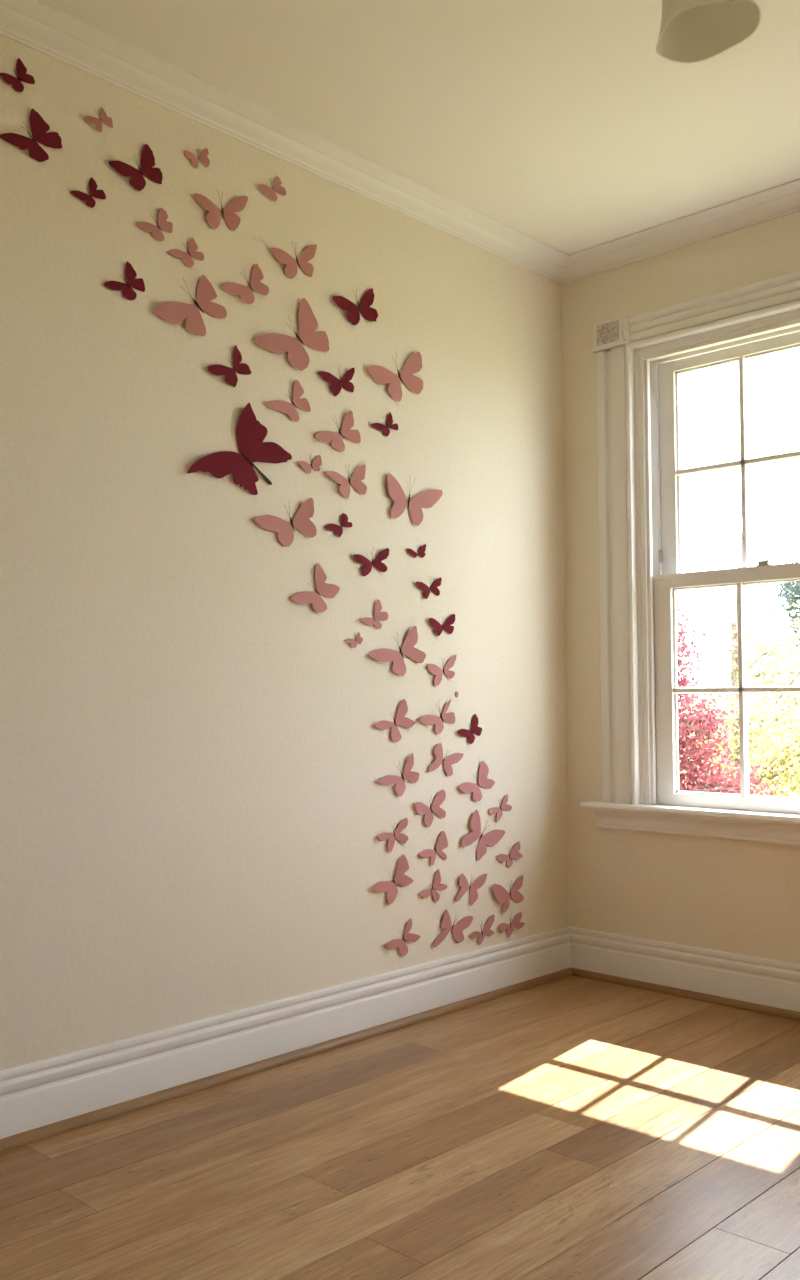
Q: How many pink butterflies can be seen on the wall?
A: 41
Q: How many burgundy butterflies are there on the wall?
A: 16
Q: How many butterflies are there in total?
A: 57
